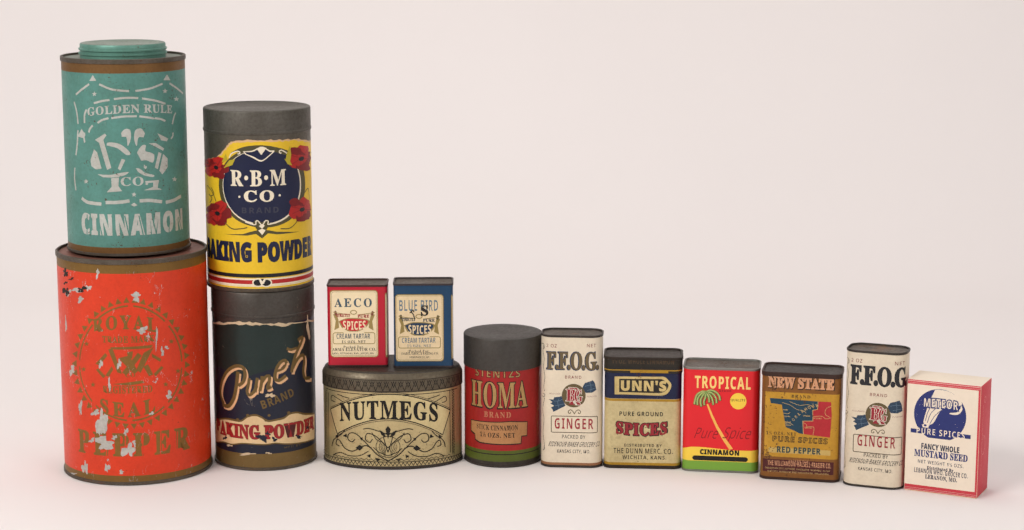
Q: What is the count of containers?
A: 14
